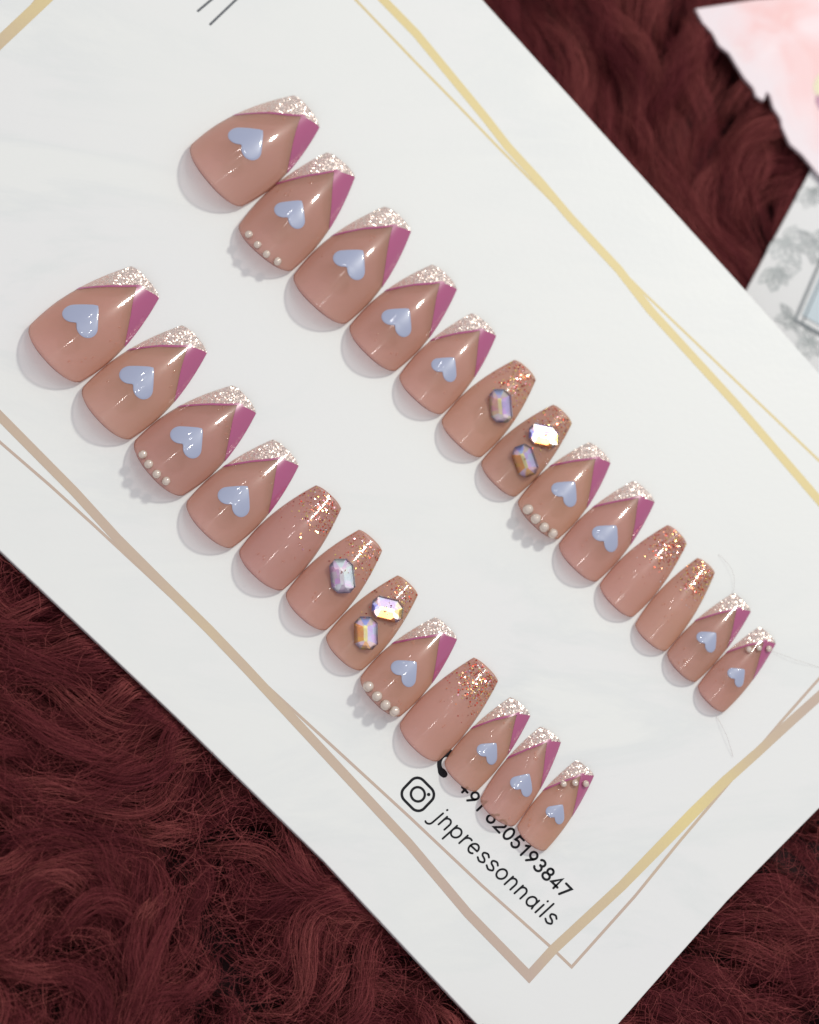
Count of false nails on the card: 25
